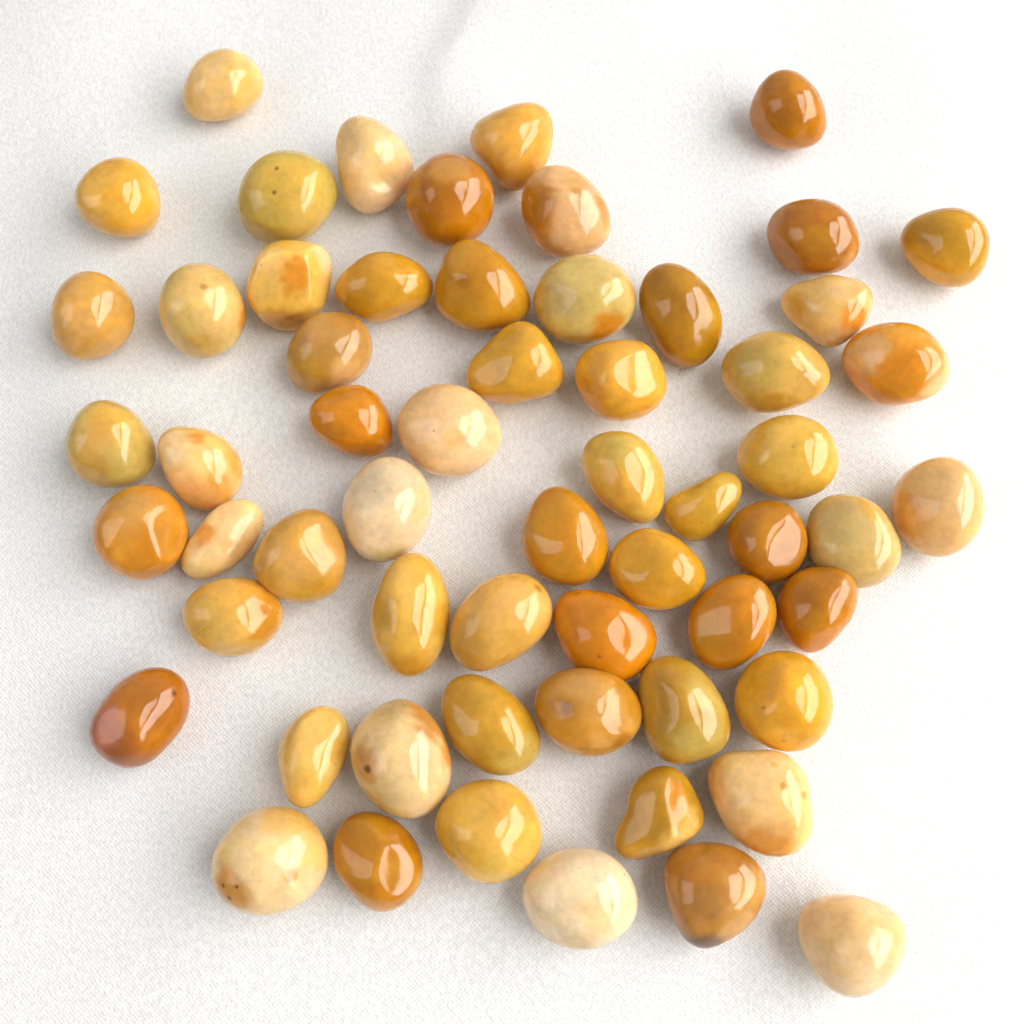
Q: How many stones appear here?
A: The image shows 60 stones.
